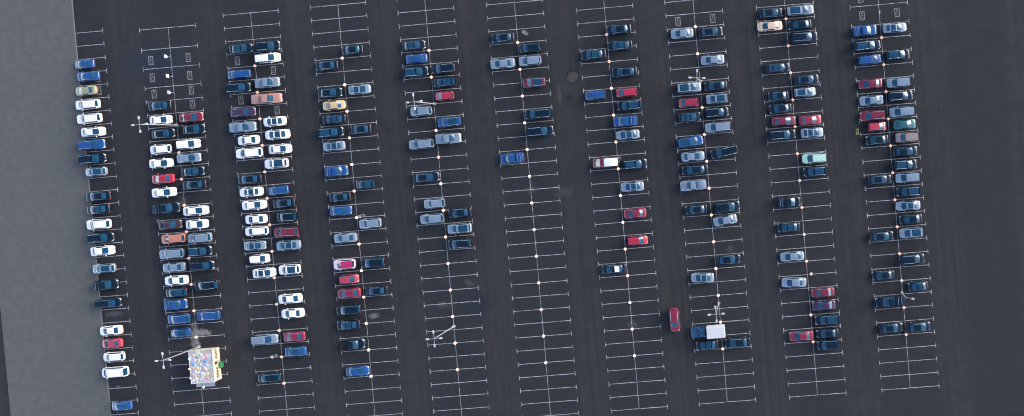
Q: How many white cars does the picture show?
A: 32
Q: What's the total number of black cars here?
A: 95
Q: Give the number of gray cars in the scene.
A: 46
